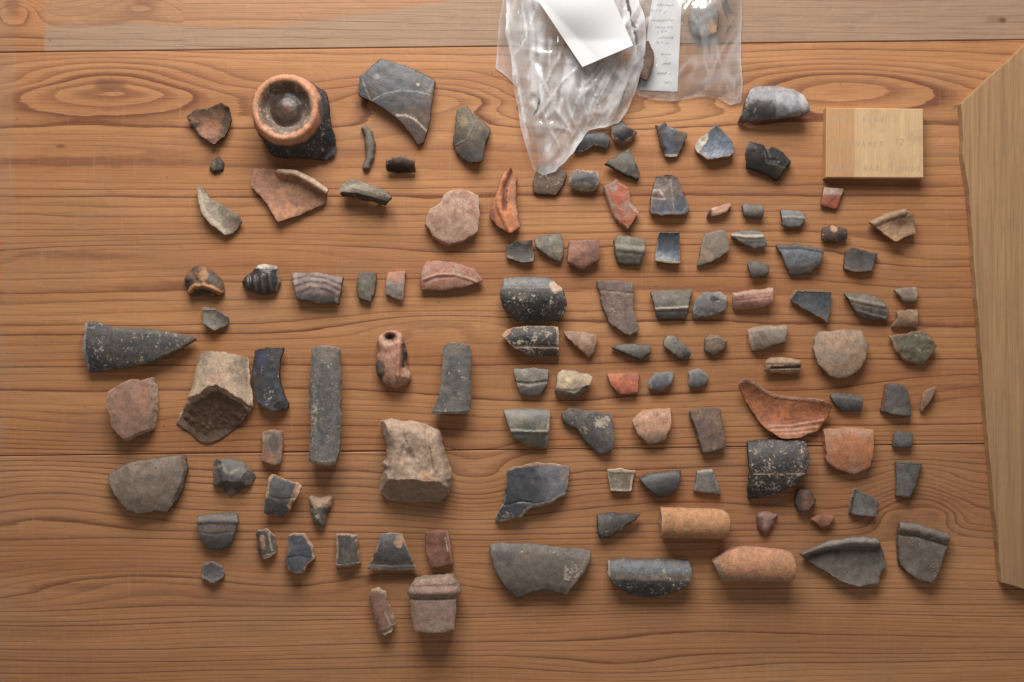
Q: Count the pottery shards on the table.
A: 120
